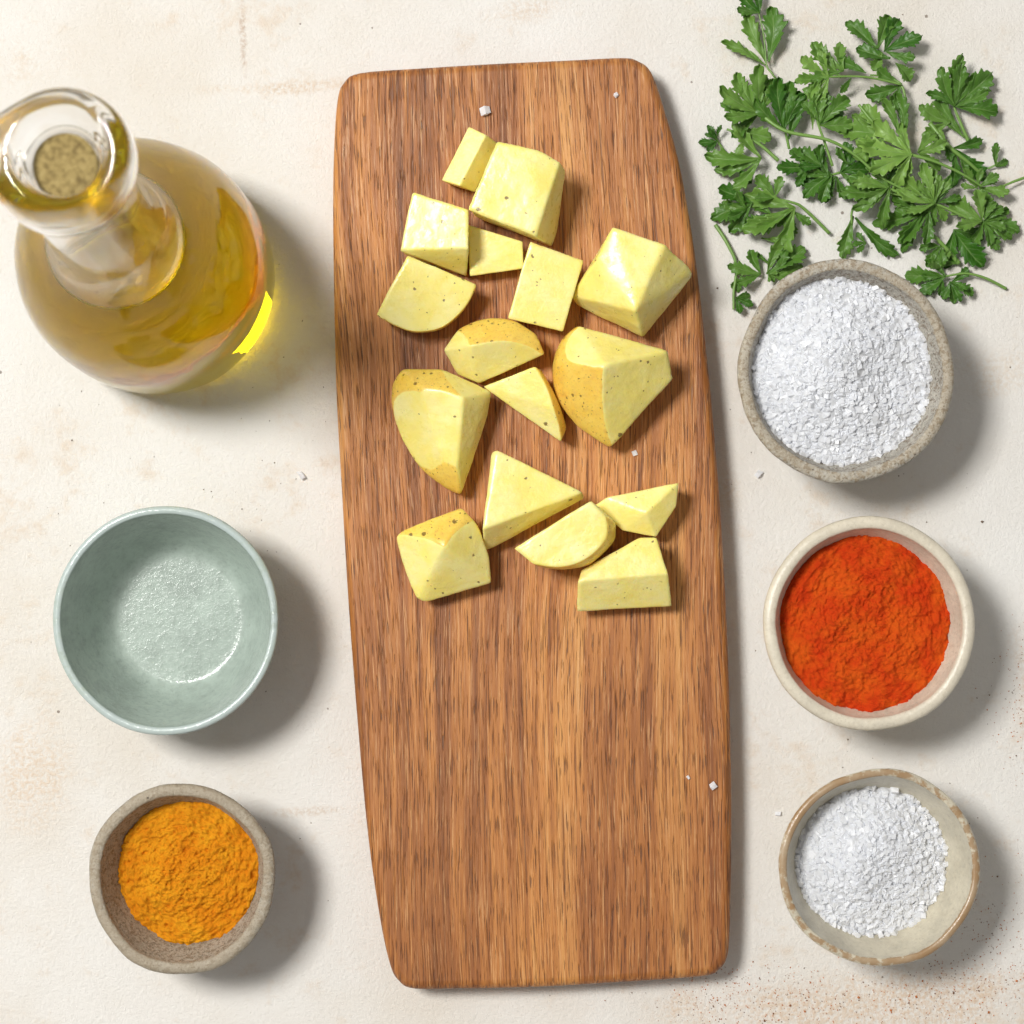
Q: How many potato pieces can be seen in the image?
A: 16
